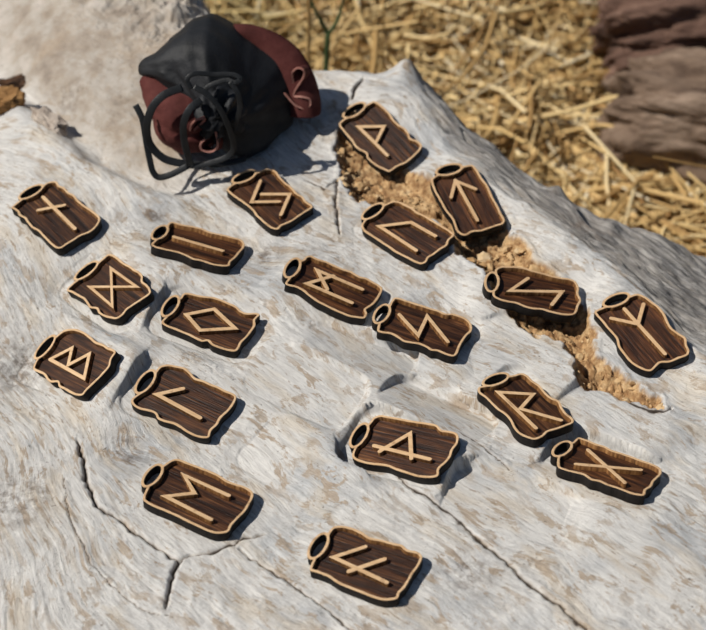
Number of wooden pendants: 19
